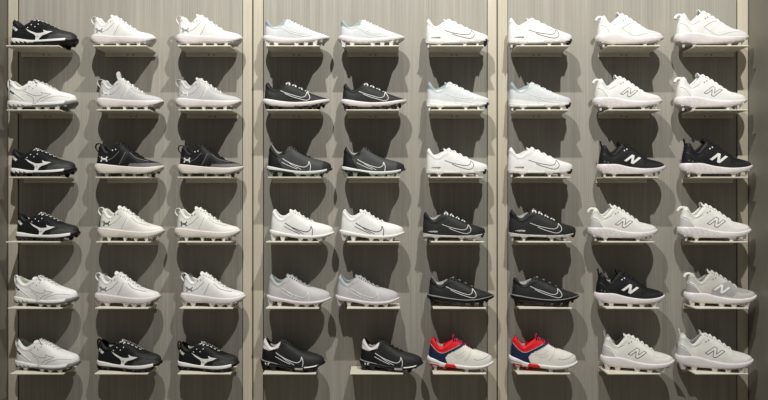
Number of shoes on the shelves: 54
